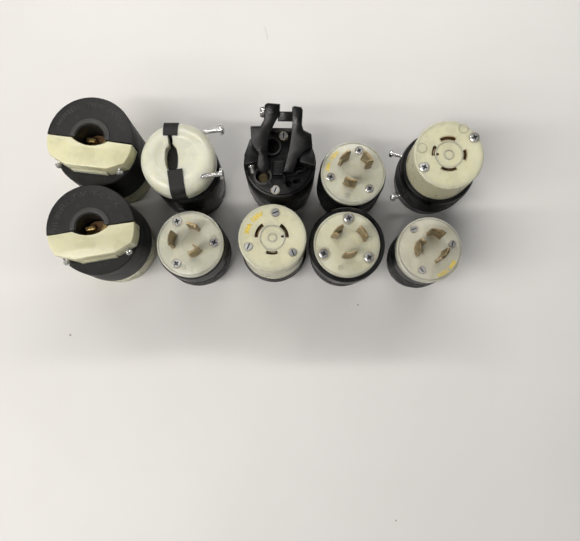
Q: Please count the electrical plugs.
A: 10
